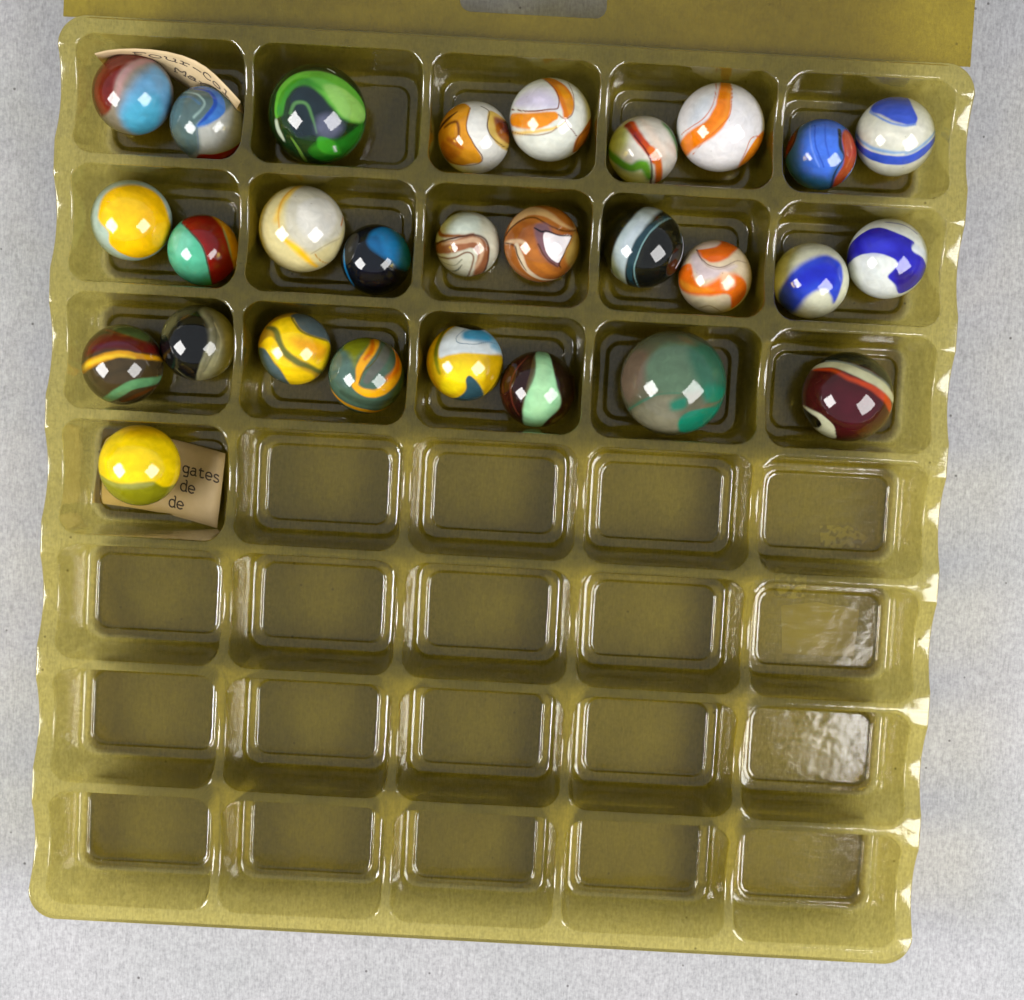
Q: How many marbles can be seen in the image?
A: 28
